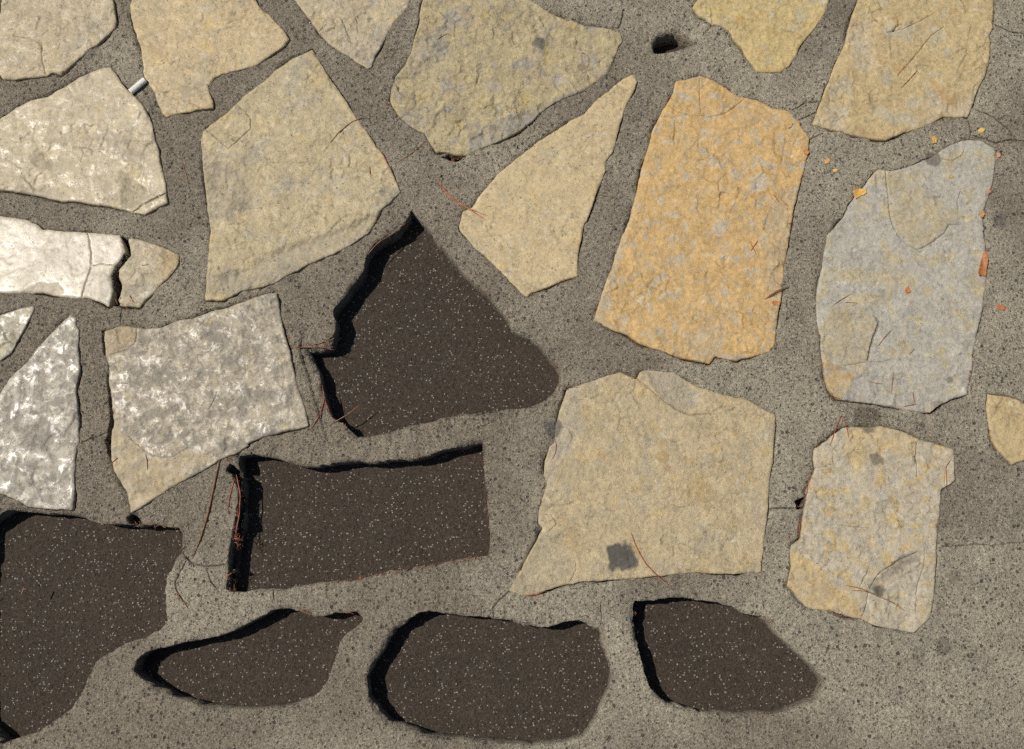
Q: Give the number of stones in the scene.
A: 19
